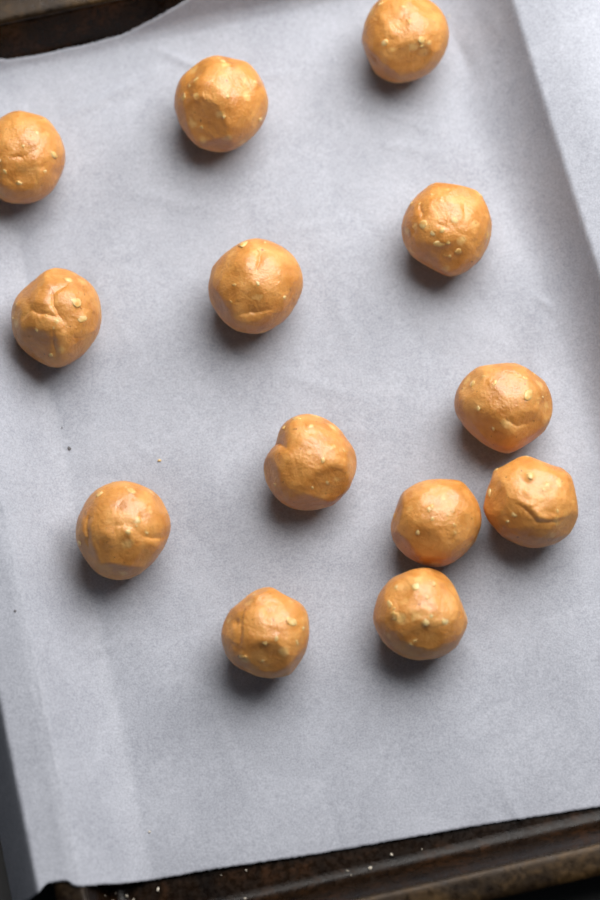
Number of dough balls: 13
